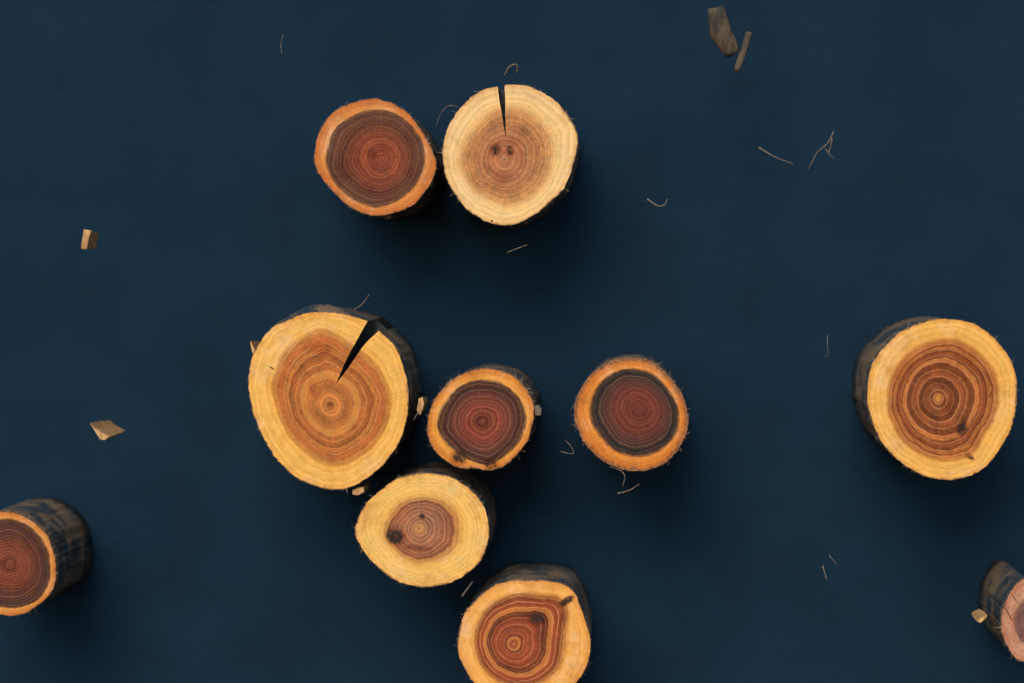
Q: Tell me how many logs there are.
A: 10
